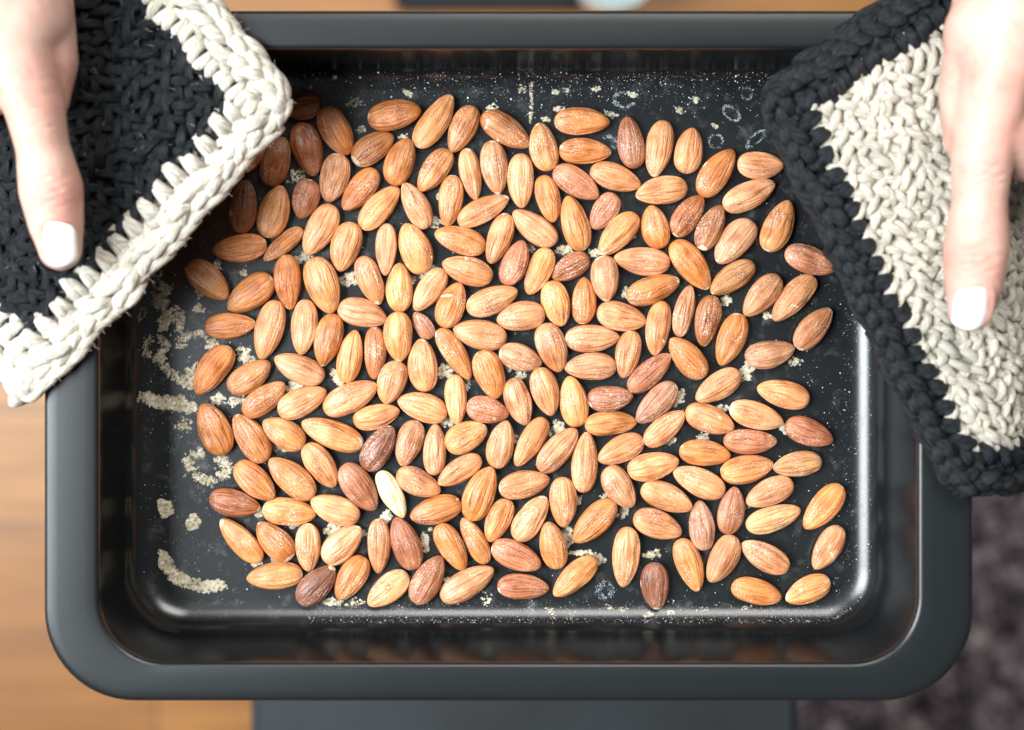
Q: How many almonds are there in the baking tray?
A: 198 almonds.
